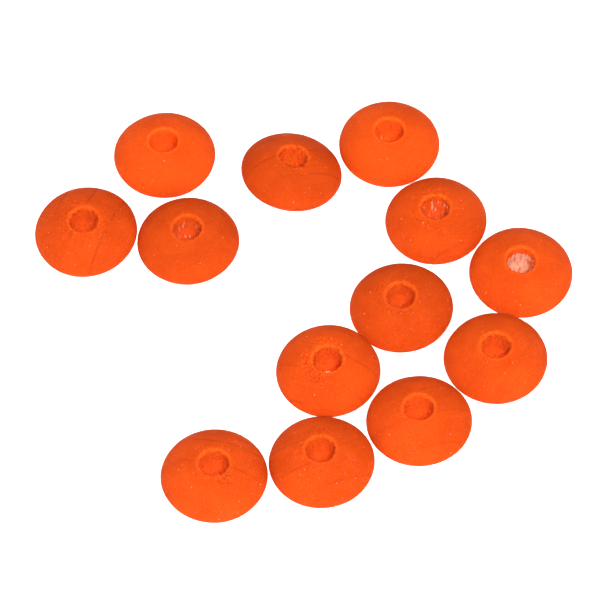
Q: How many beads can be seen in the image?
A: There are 13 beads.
